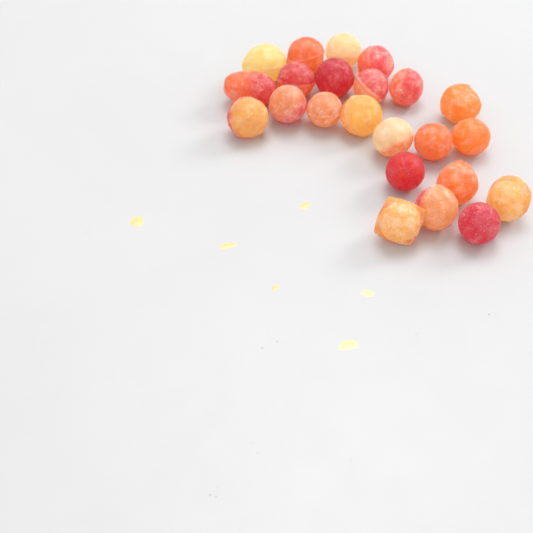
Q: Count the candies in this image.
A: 23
